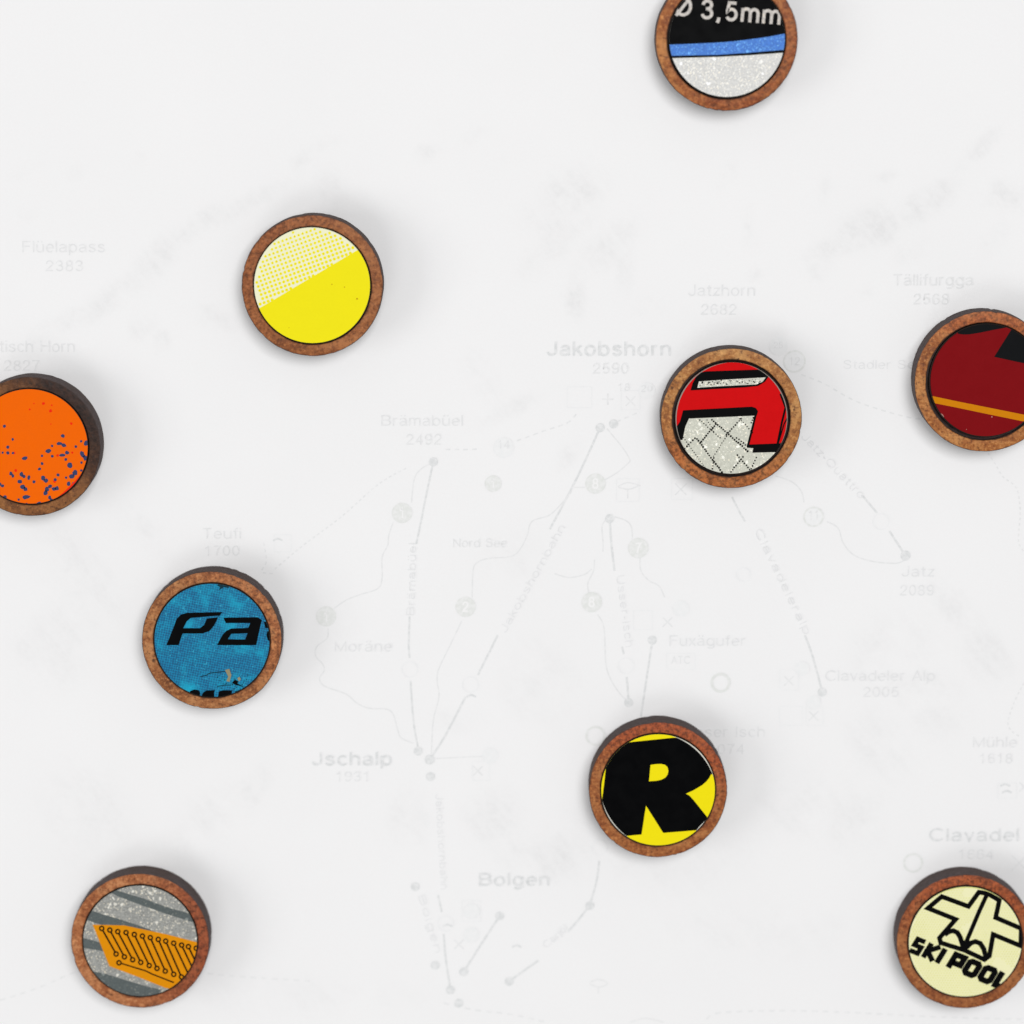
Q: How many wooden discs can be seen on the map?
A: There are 9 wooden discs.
